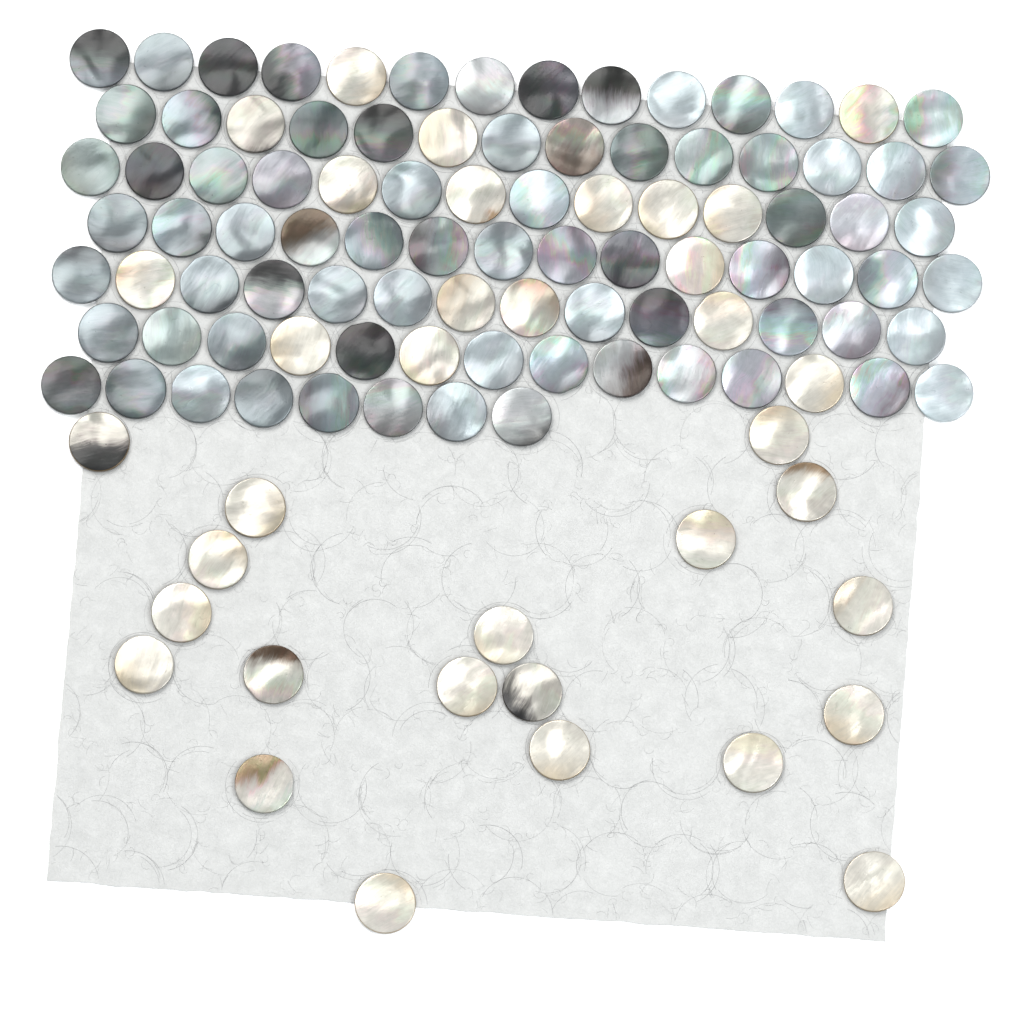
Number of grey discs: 75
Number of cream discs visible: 36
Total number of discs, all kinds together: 111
